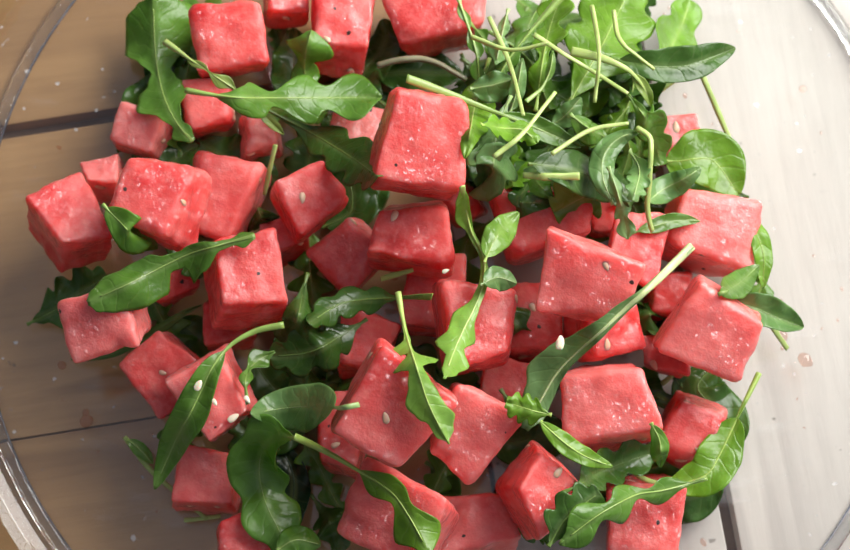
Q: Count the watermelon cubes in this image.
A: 50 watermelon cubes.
